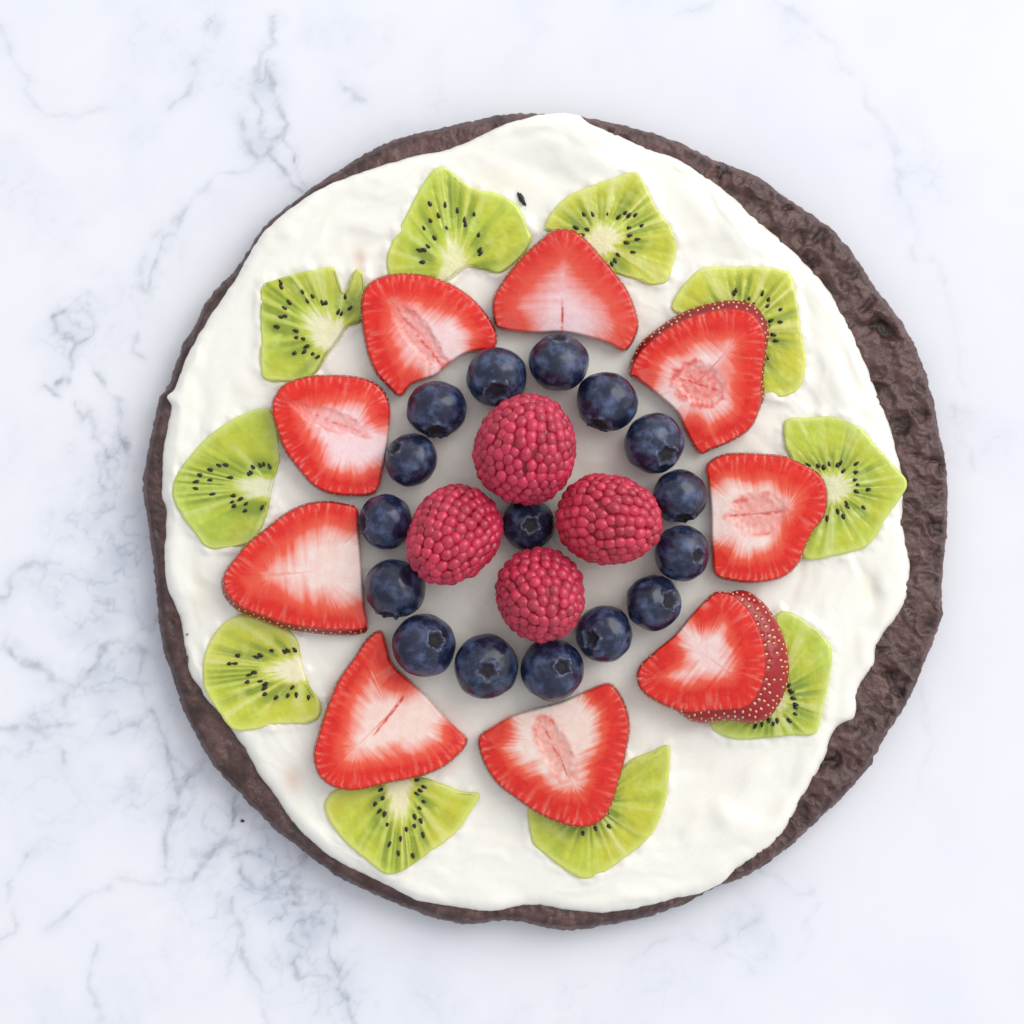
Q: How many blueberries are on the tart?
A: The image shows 16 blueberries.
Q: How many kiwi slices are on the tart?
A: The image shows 10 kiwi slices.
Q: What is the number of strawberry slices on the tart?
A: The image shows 9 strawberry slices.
